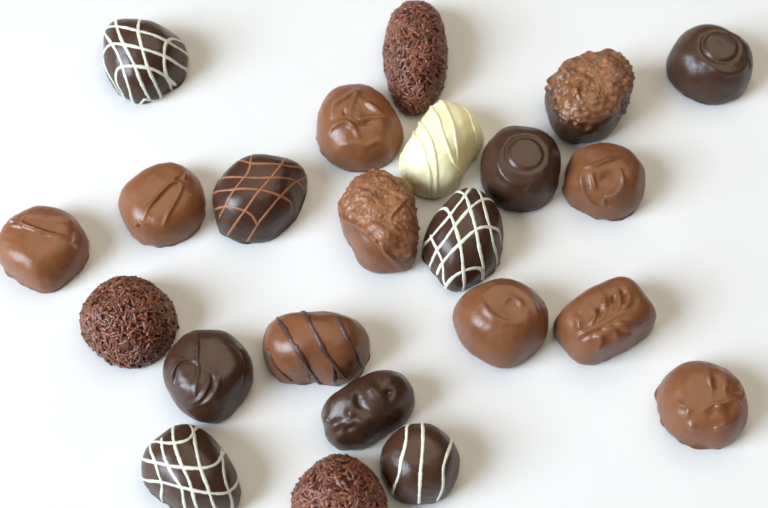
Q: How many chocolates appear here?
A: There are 23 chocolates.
